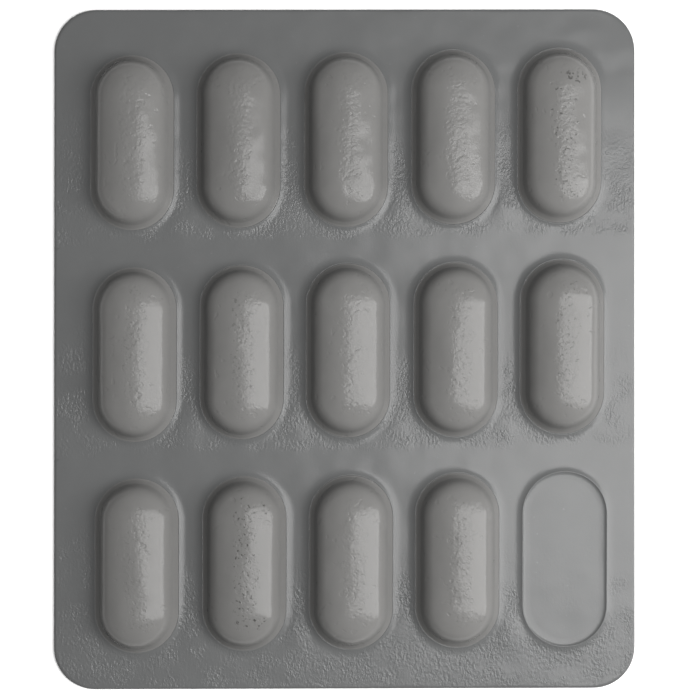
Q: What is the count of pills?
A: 14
